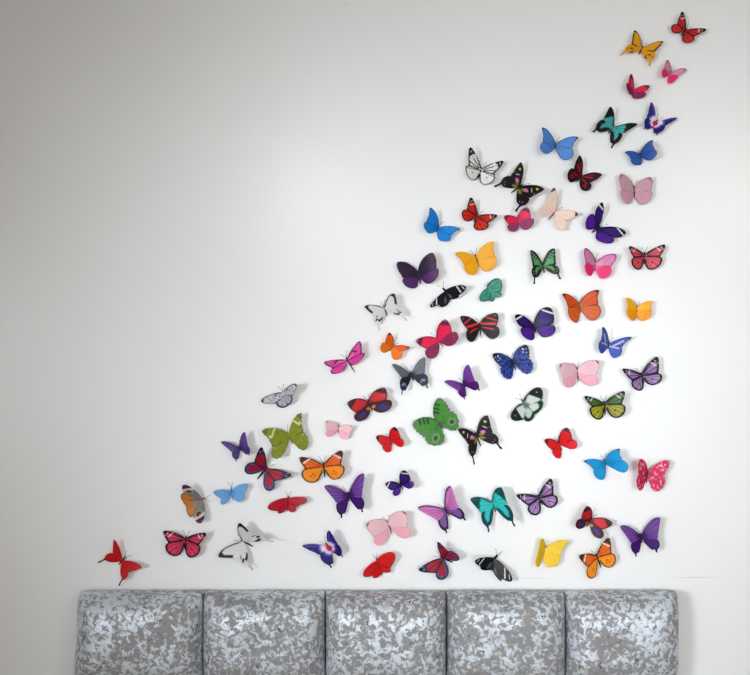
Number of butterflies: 73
